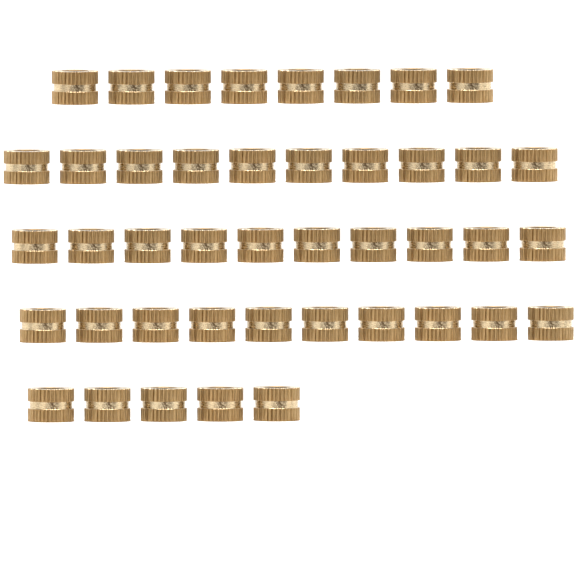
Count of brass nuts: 43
